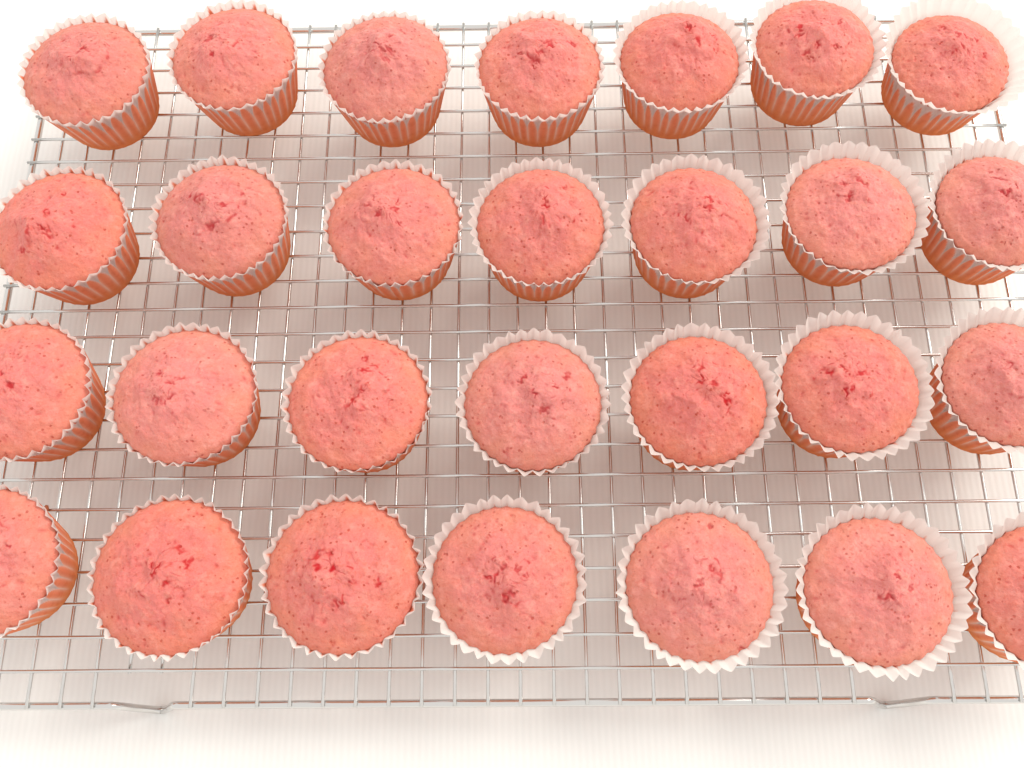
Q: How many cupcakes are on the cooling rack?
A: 28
